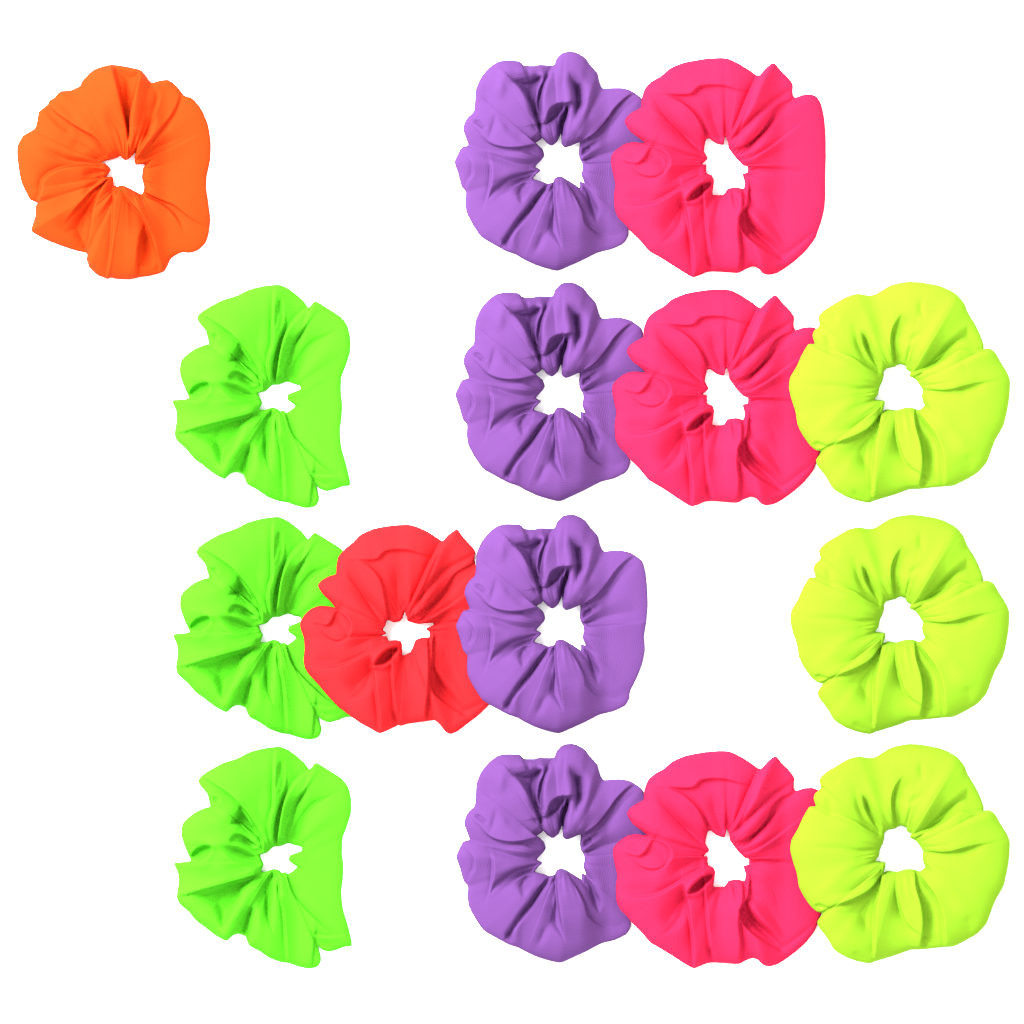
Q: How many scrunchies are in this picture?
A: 15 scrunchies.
